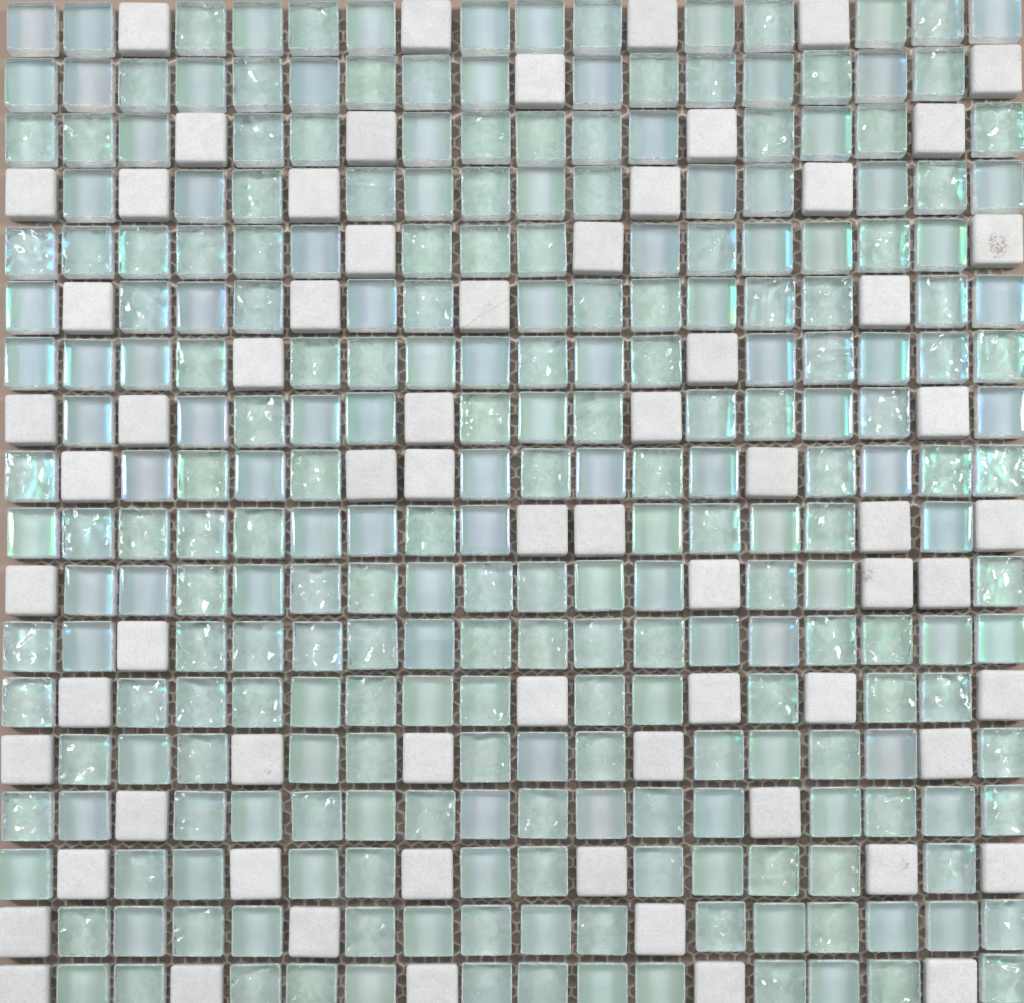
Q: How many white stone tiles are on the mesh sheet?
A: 68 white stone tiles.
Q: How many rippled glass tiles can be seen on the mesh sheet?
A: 143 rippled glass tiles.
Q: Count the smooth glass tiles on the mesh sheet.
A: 113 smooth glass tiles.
